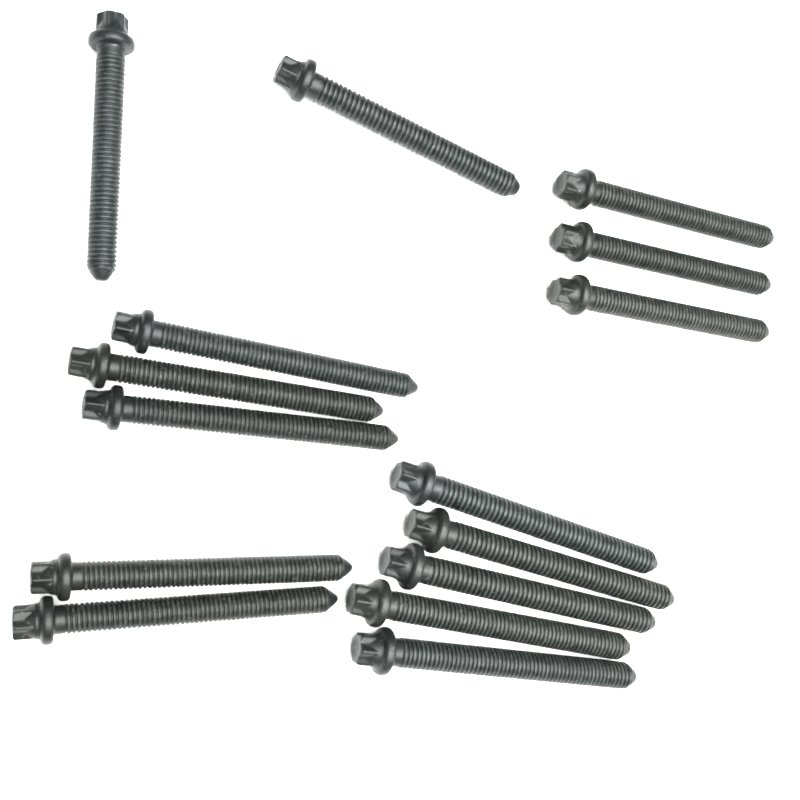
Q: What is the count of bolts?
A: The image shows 15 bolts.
